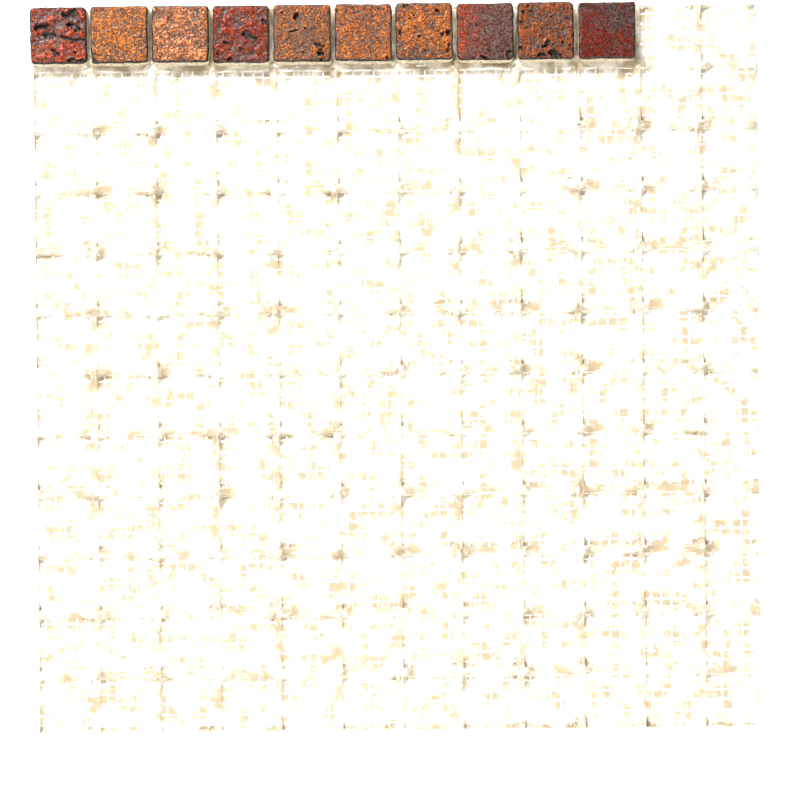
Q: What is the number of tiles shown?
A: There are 10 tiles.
